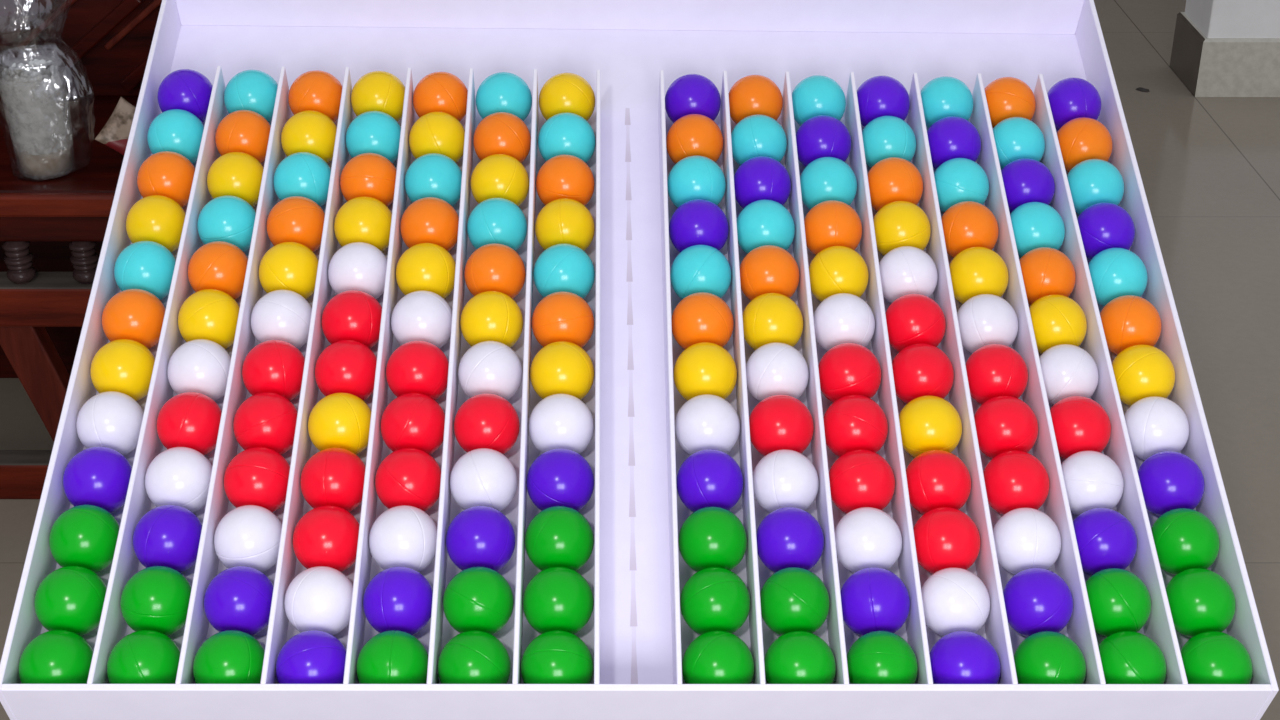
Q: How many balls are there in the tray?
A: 168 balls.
